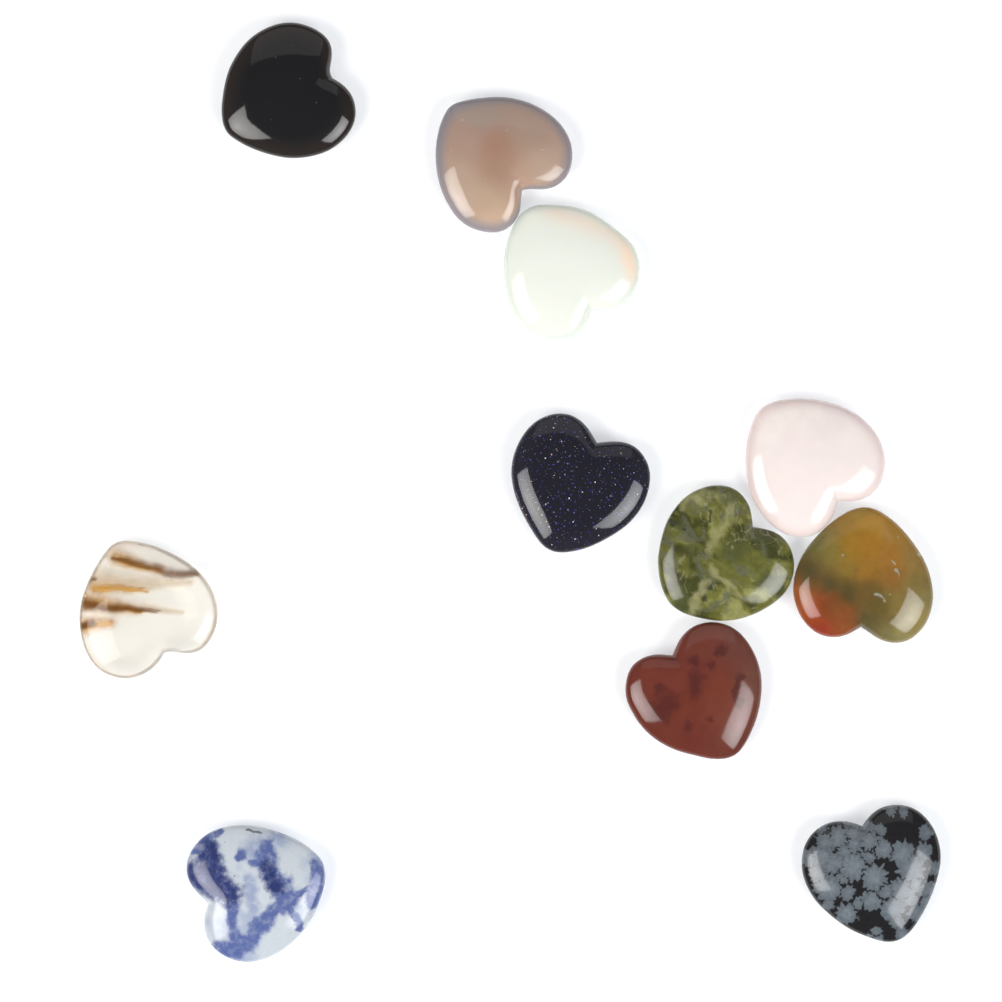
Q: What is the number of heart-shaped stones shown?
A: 11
